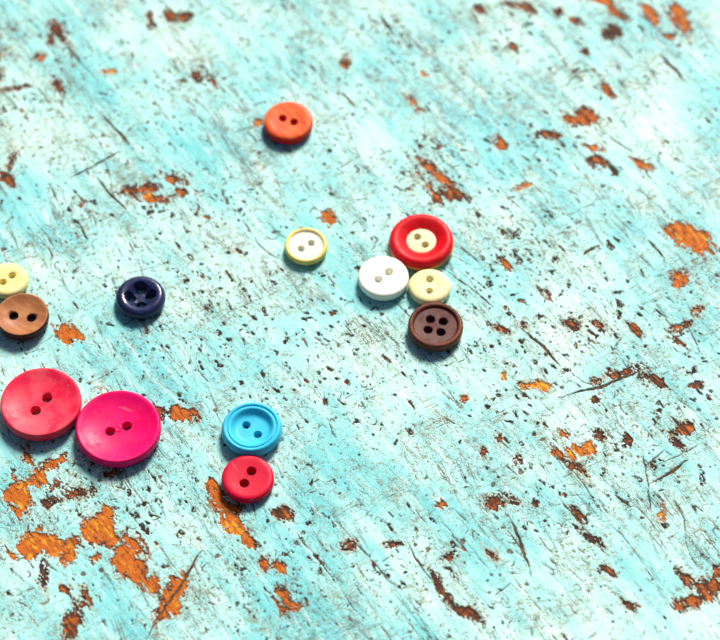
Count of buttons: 13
